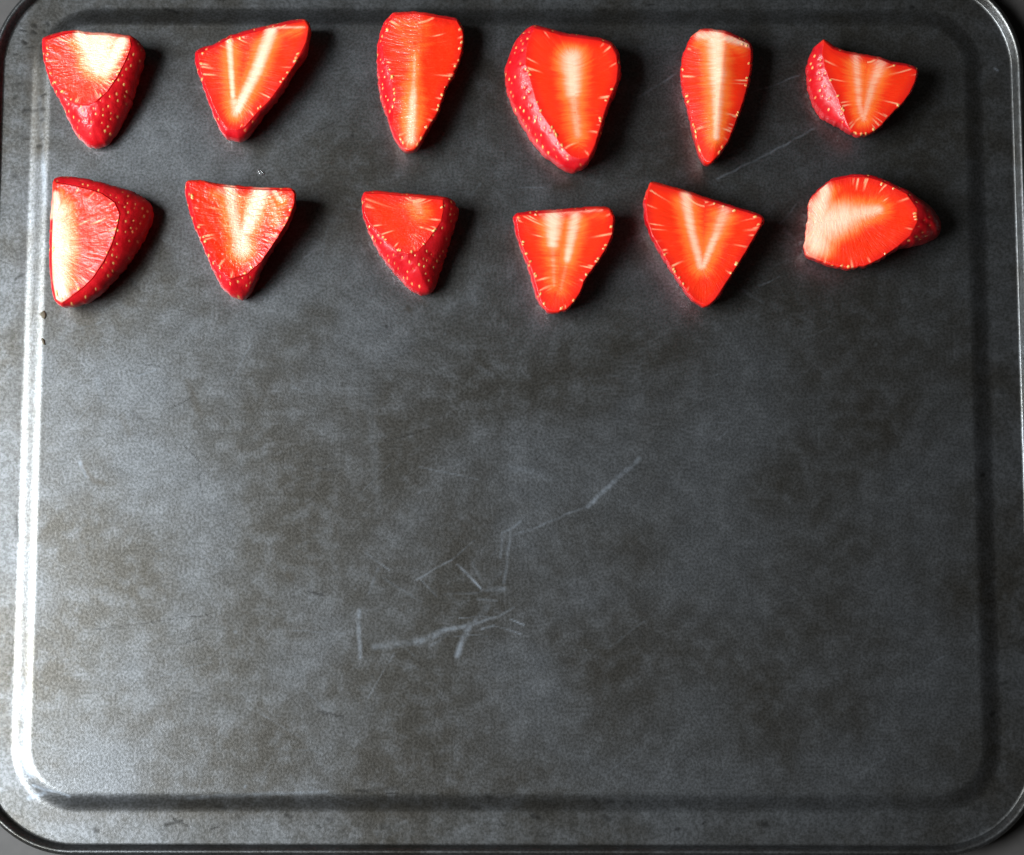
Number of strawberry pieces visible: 12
